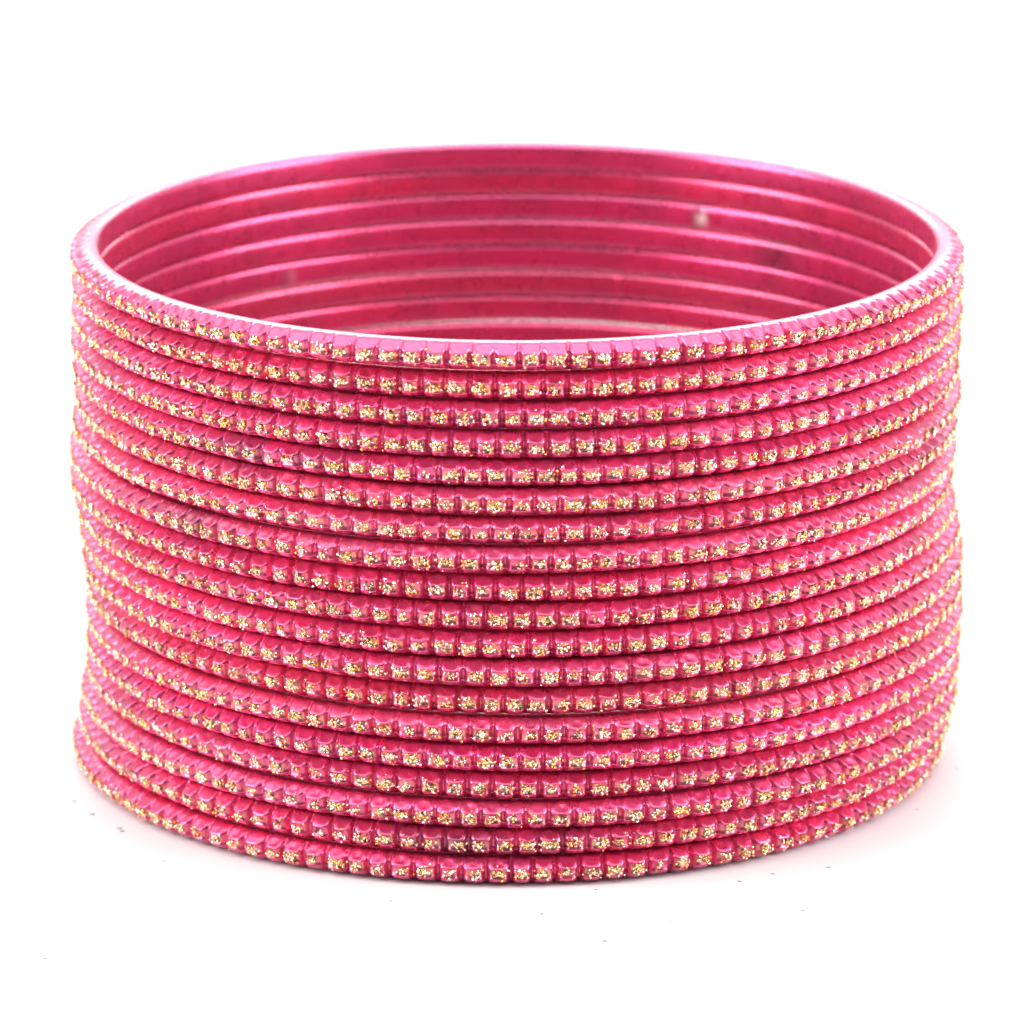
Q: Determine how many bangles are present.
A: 19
